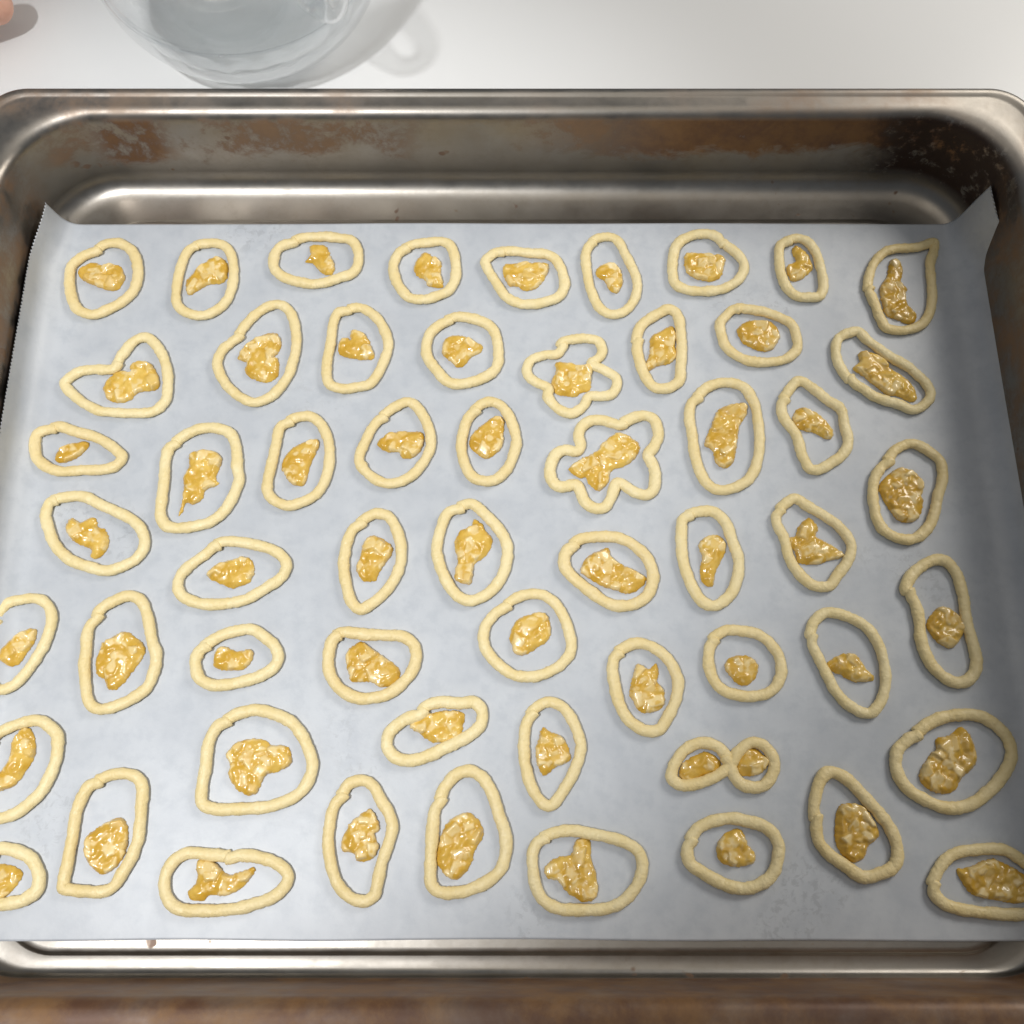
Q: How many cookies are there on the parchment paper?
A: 57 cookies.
